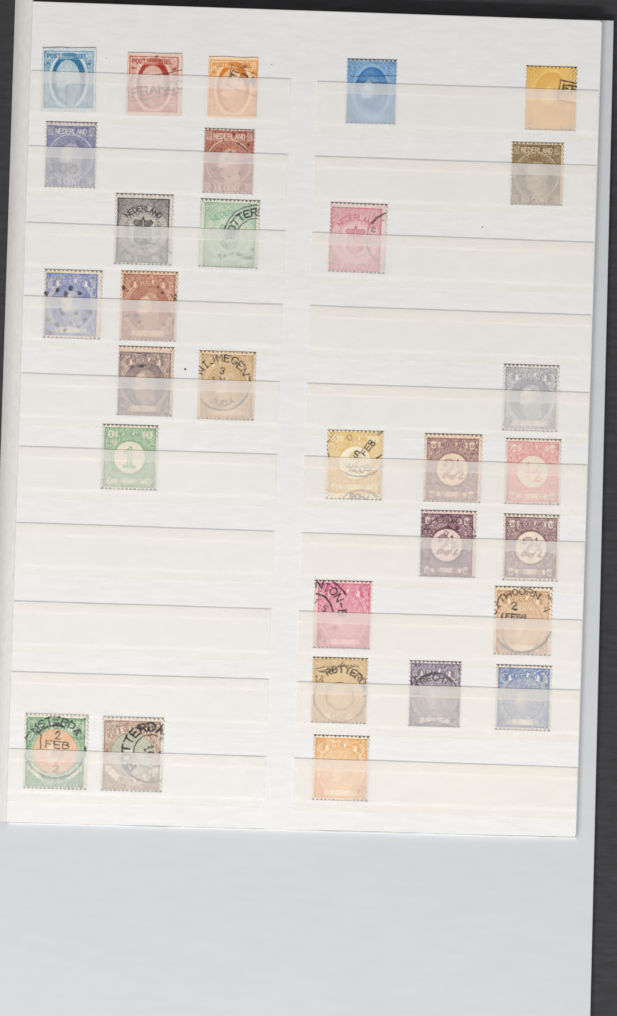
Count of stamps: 30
